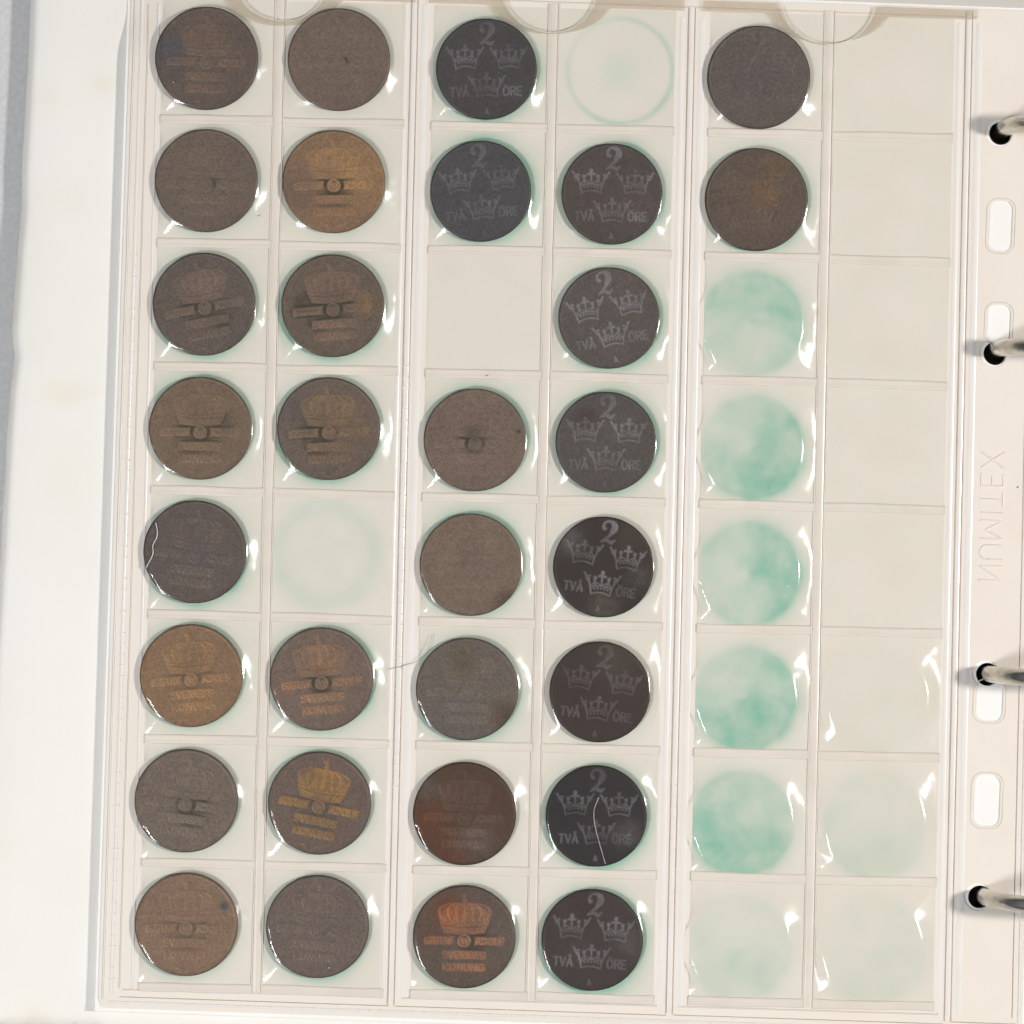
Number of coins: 31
